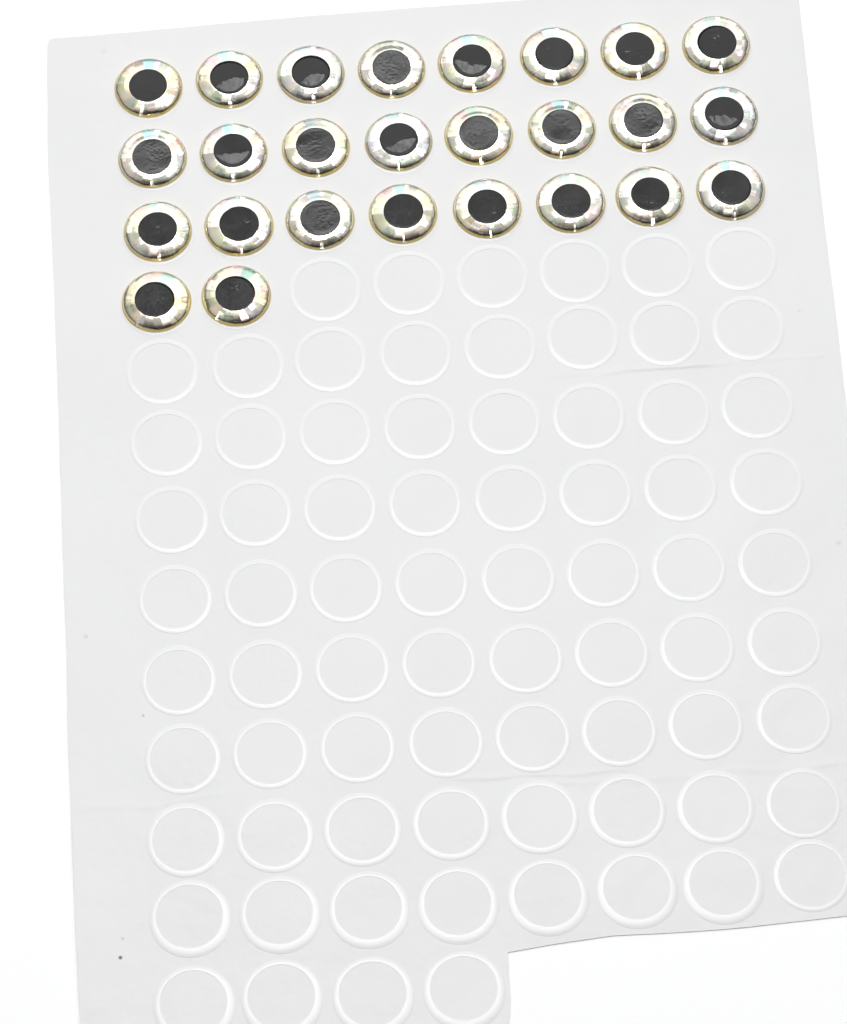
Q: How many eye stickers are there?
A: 26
